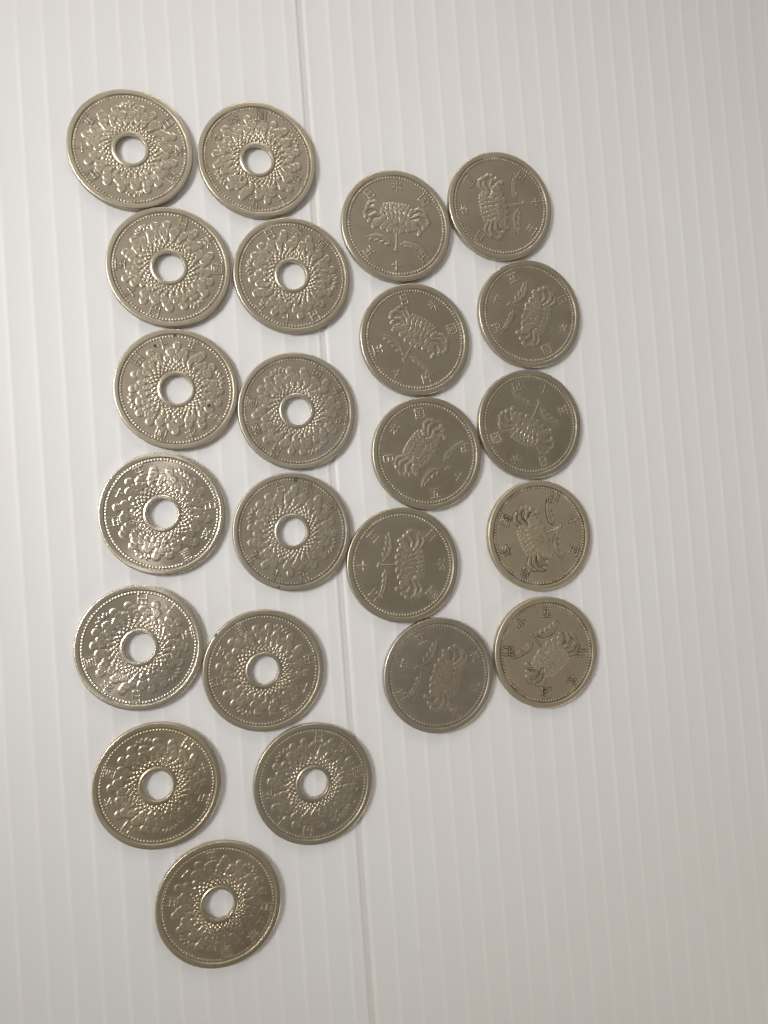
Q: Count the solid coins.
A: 10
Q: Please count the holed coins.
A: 13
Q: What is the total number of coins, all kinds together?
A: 23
